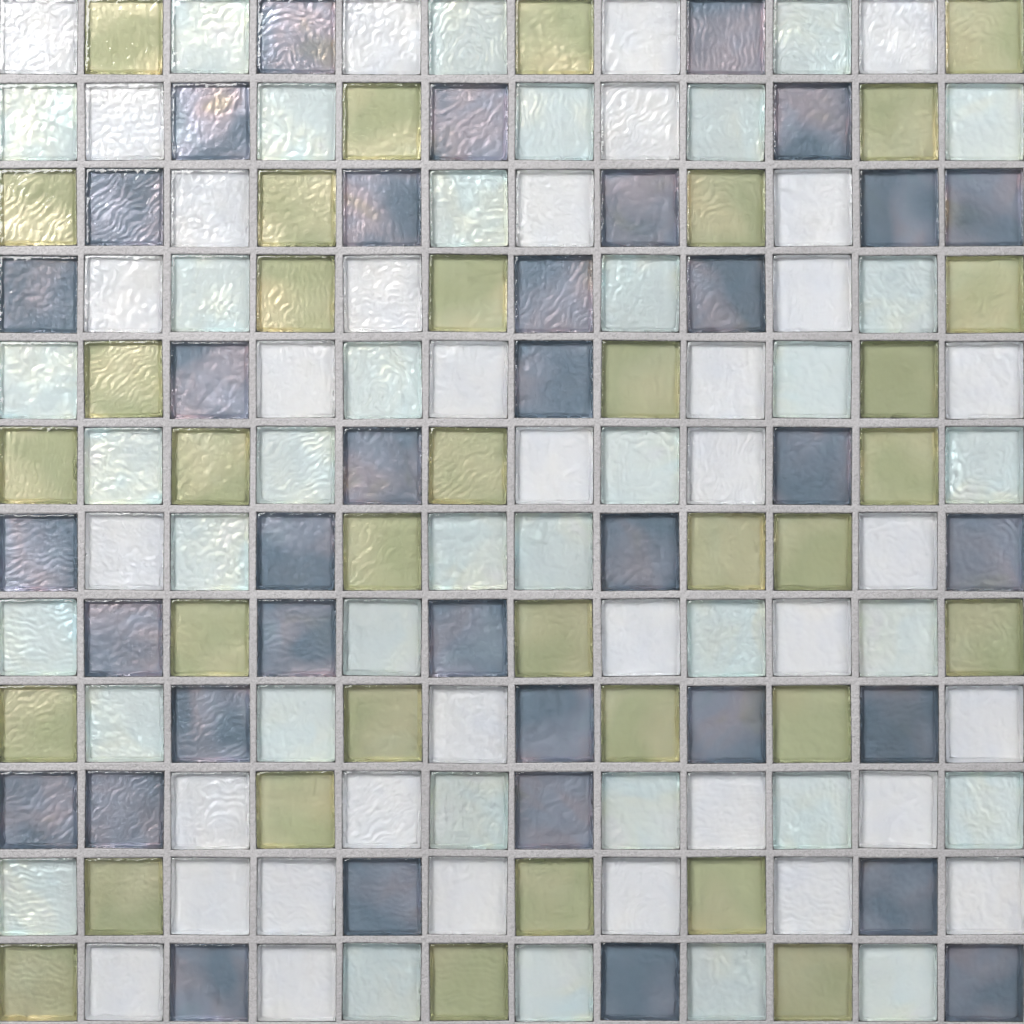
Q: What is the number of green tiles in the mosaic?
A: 35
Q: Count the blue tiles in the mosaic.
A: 36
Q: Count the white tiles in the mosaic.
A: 36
